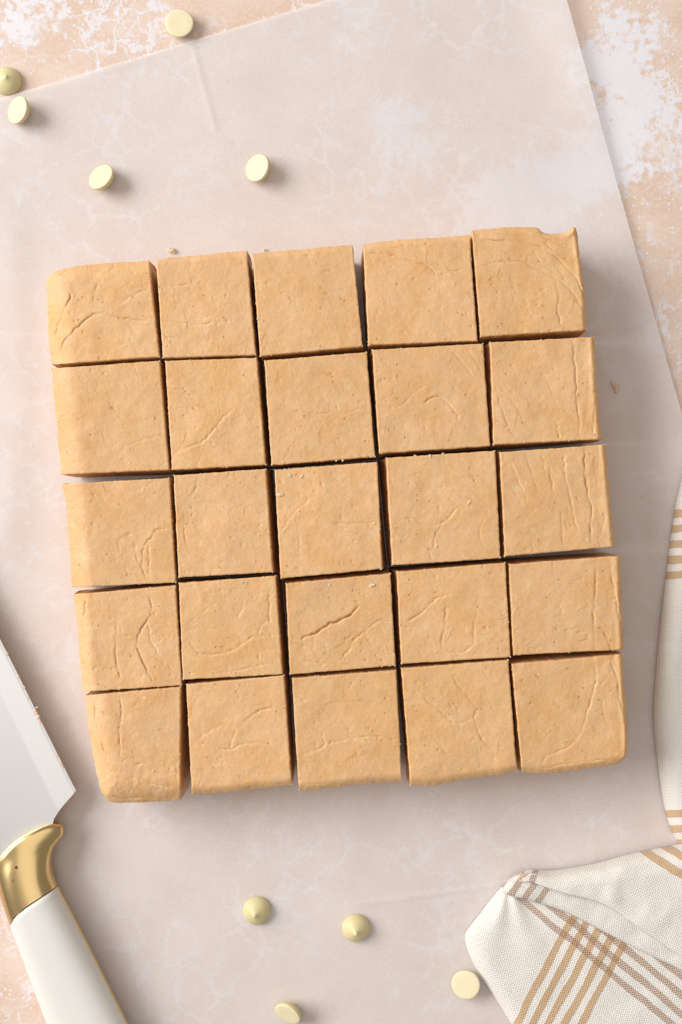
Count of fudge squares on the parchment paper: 25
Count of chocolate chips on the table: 9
